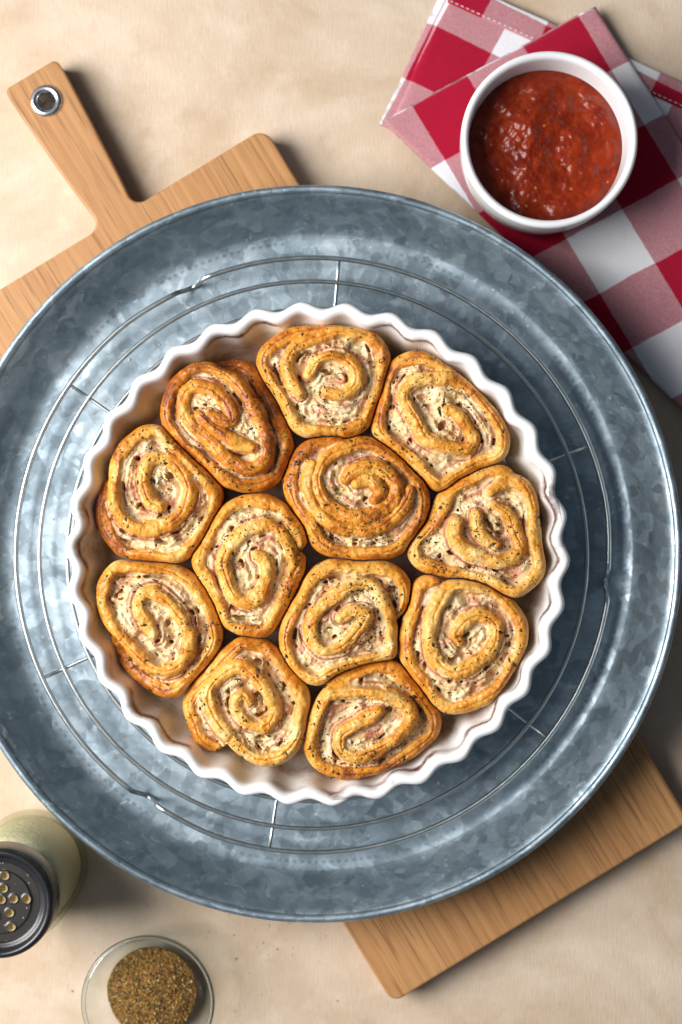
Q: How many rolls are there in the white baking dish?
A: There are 12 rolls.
